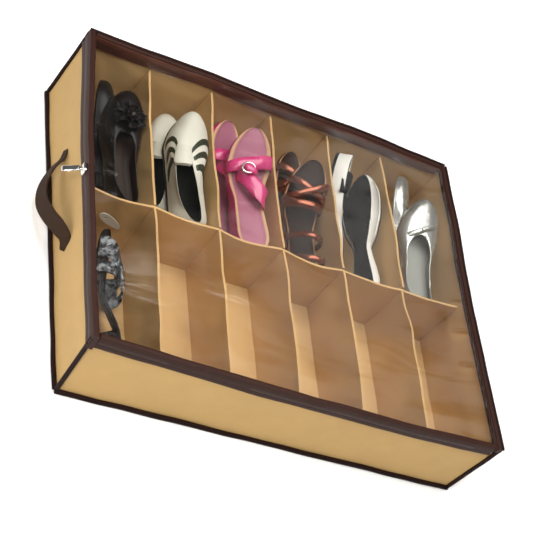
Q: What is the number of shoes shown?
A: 13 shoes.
